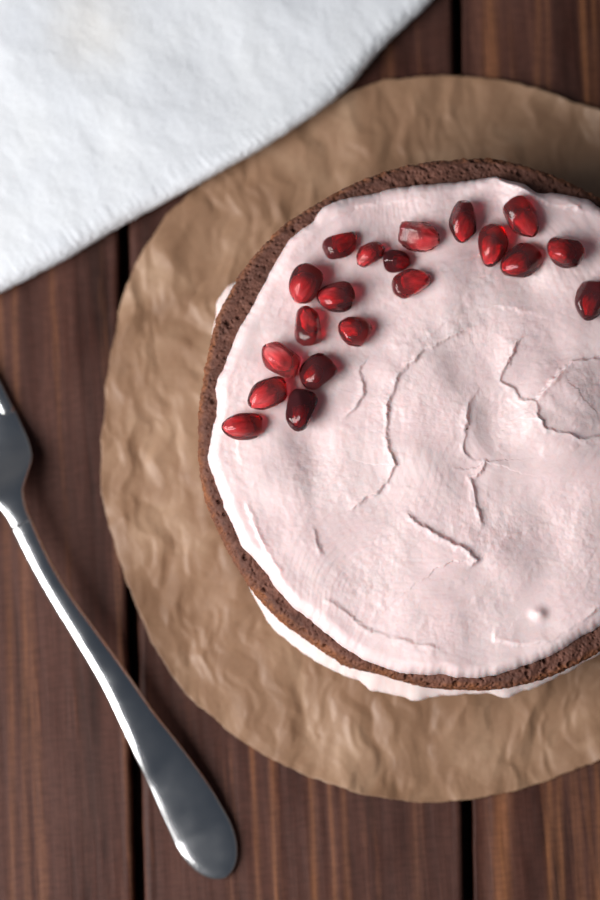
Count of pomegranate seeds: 20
